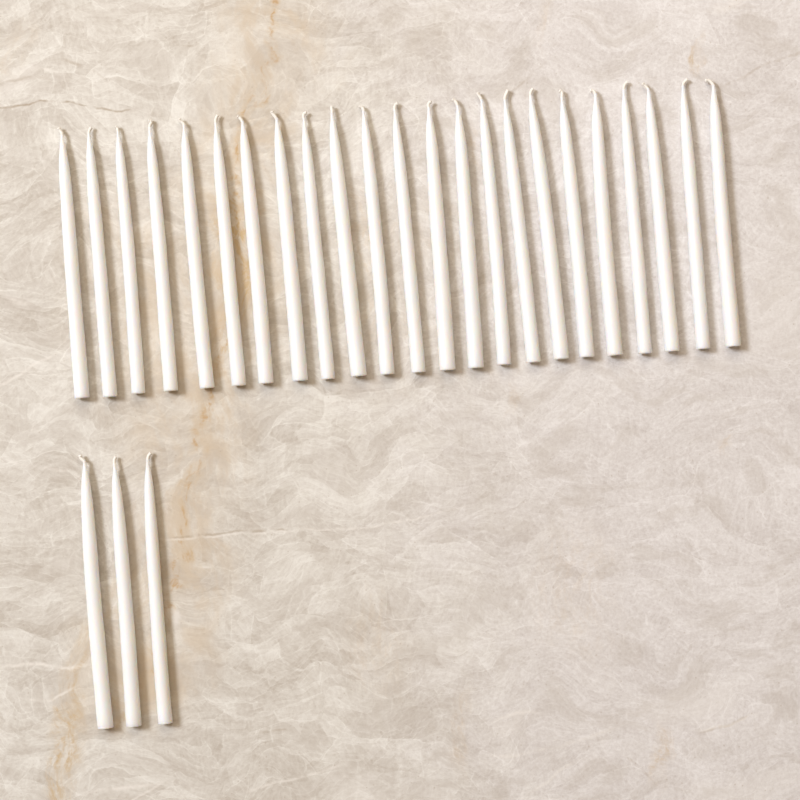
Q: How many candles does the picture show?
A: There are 26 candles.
